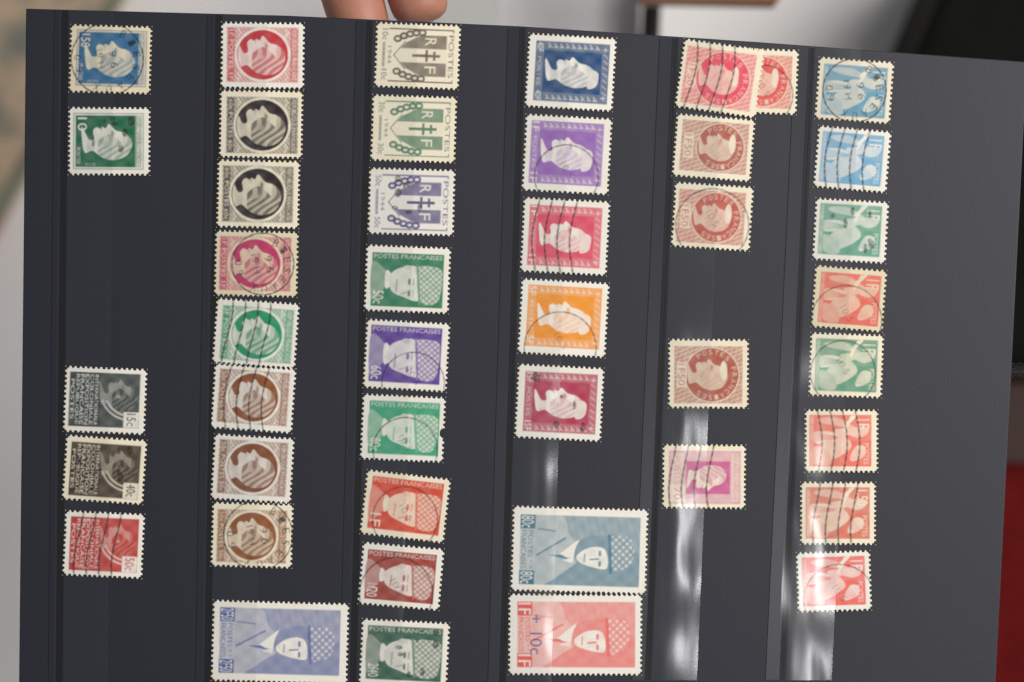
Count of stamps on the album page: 44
